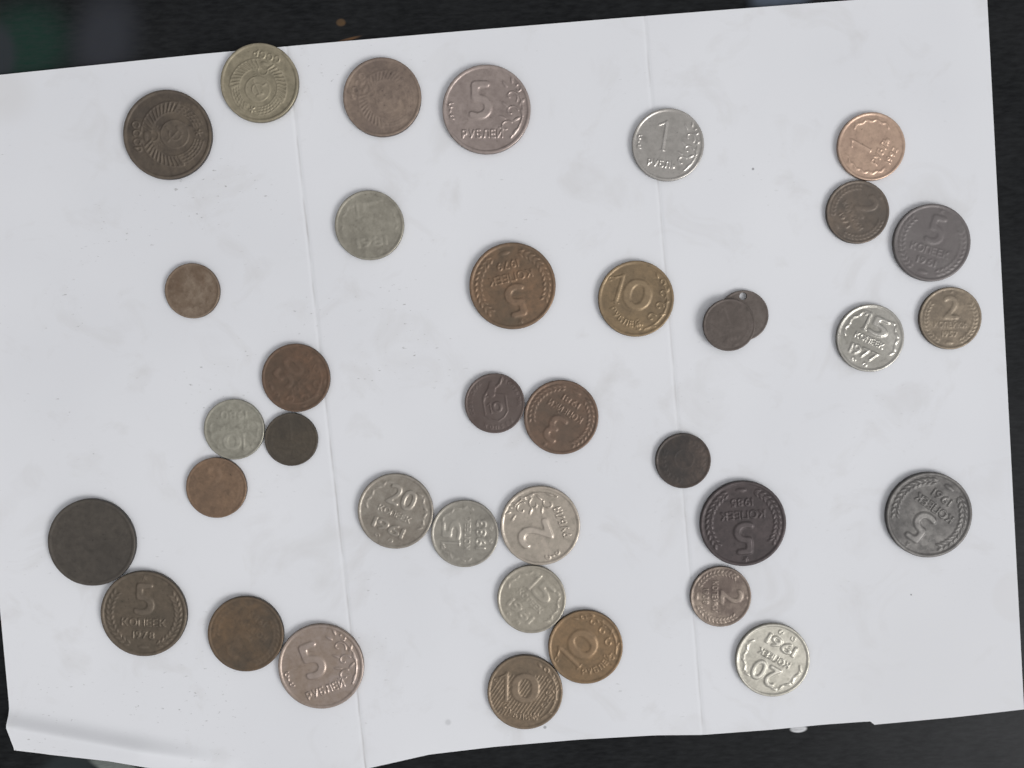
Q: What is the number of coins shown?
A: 37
